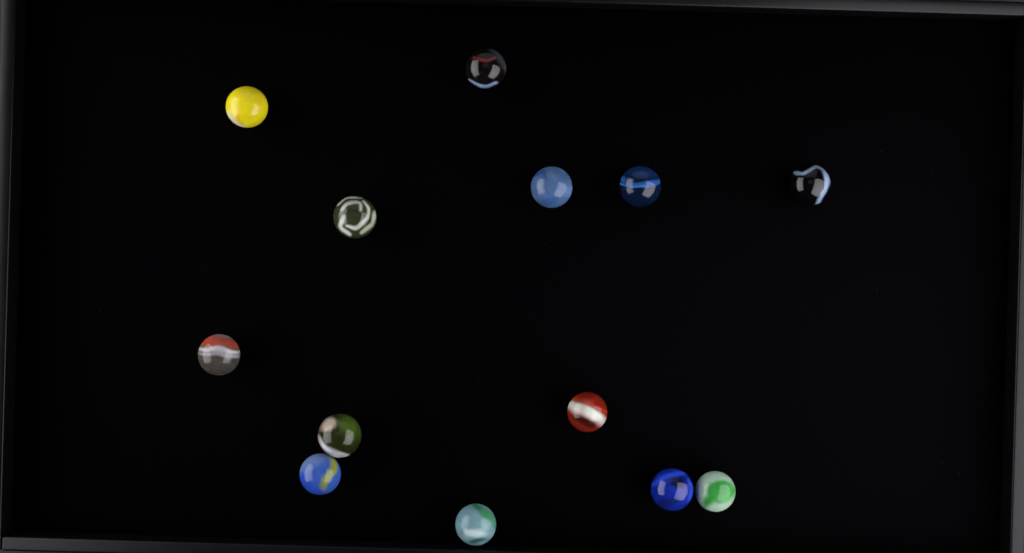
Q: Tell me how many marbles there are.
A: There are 13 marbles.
